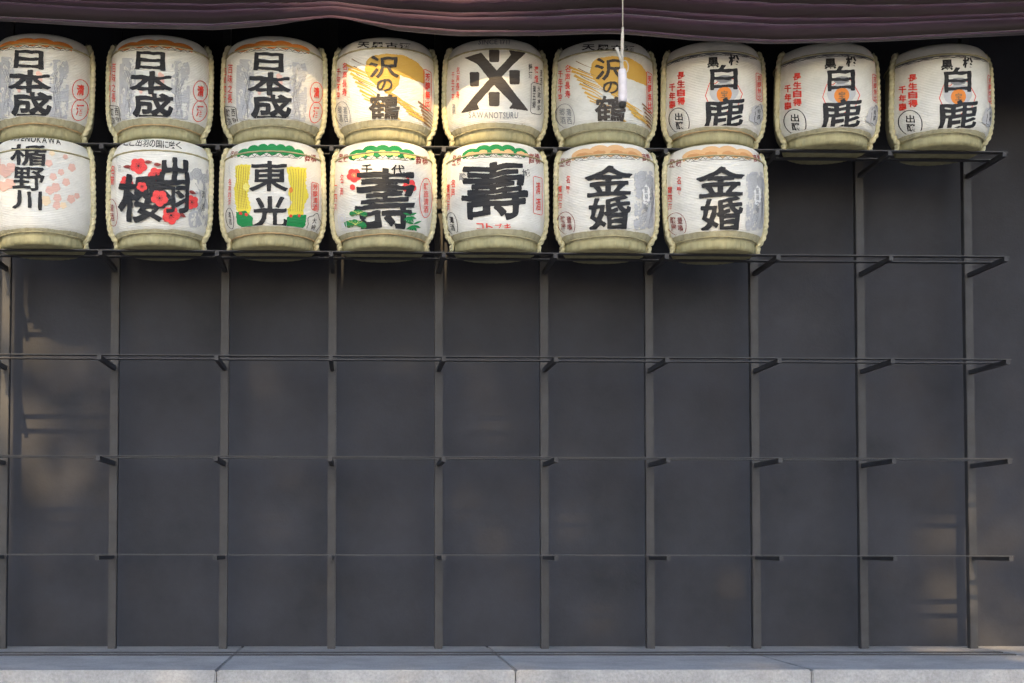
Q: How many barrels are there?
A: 16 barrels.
